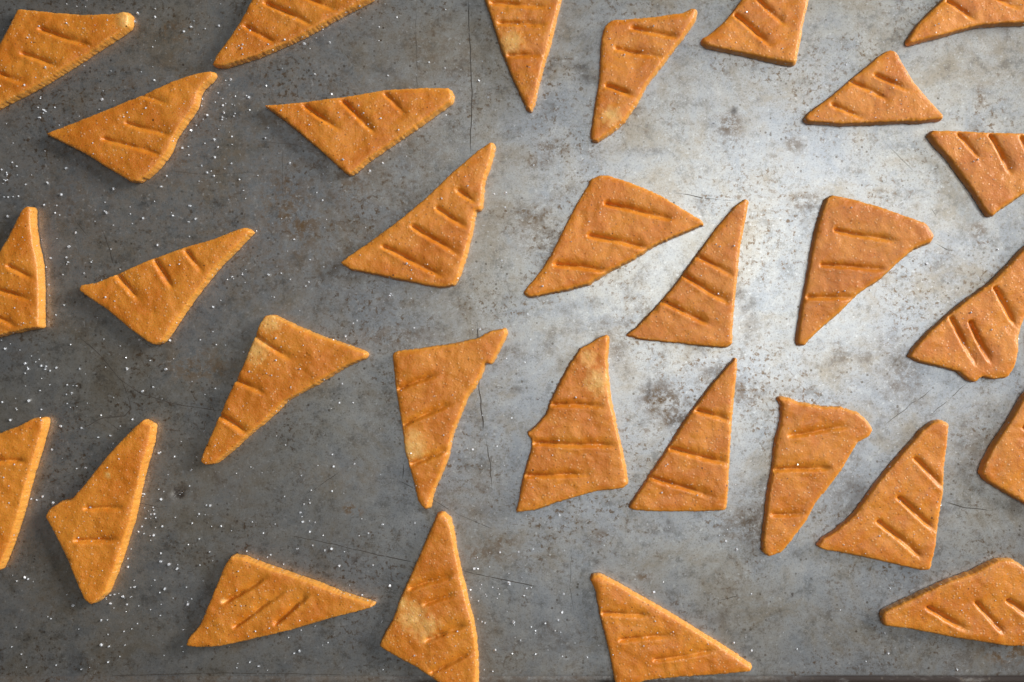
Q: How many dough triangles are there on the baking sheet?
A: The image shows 30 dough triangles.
